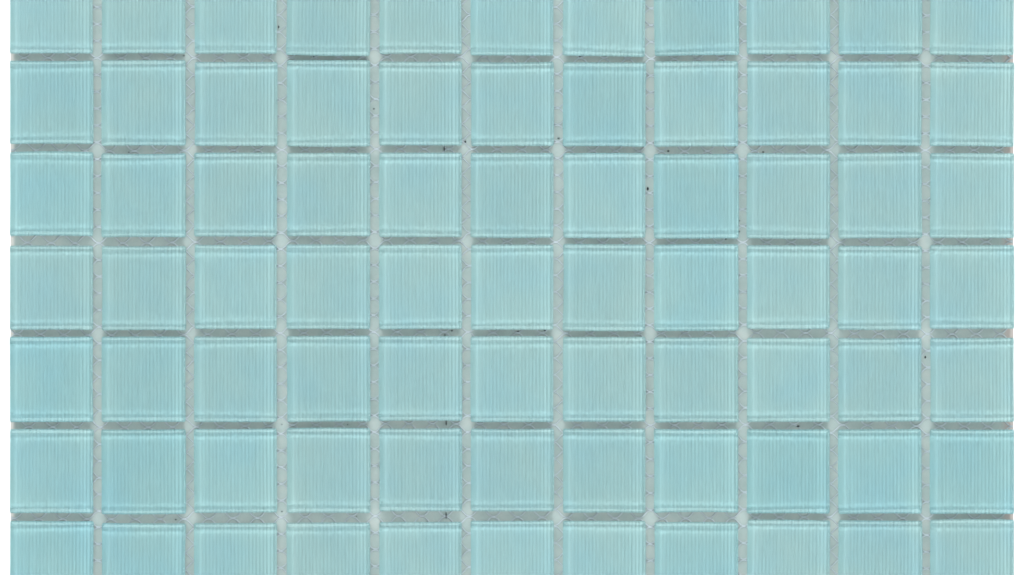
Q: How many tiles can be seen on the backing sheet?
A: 77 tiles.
